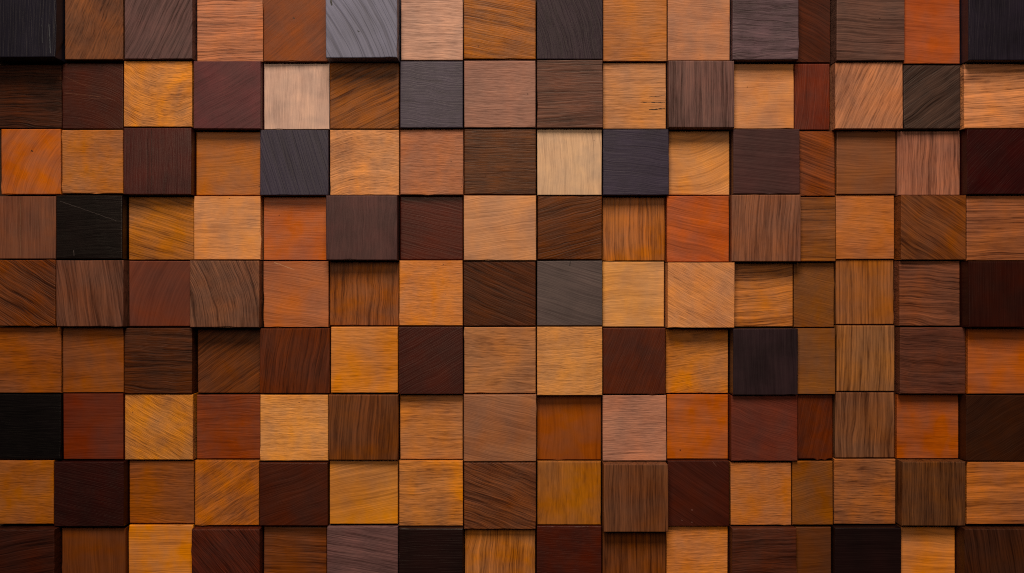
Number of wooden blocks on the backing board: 144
